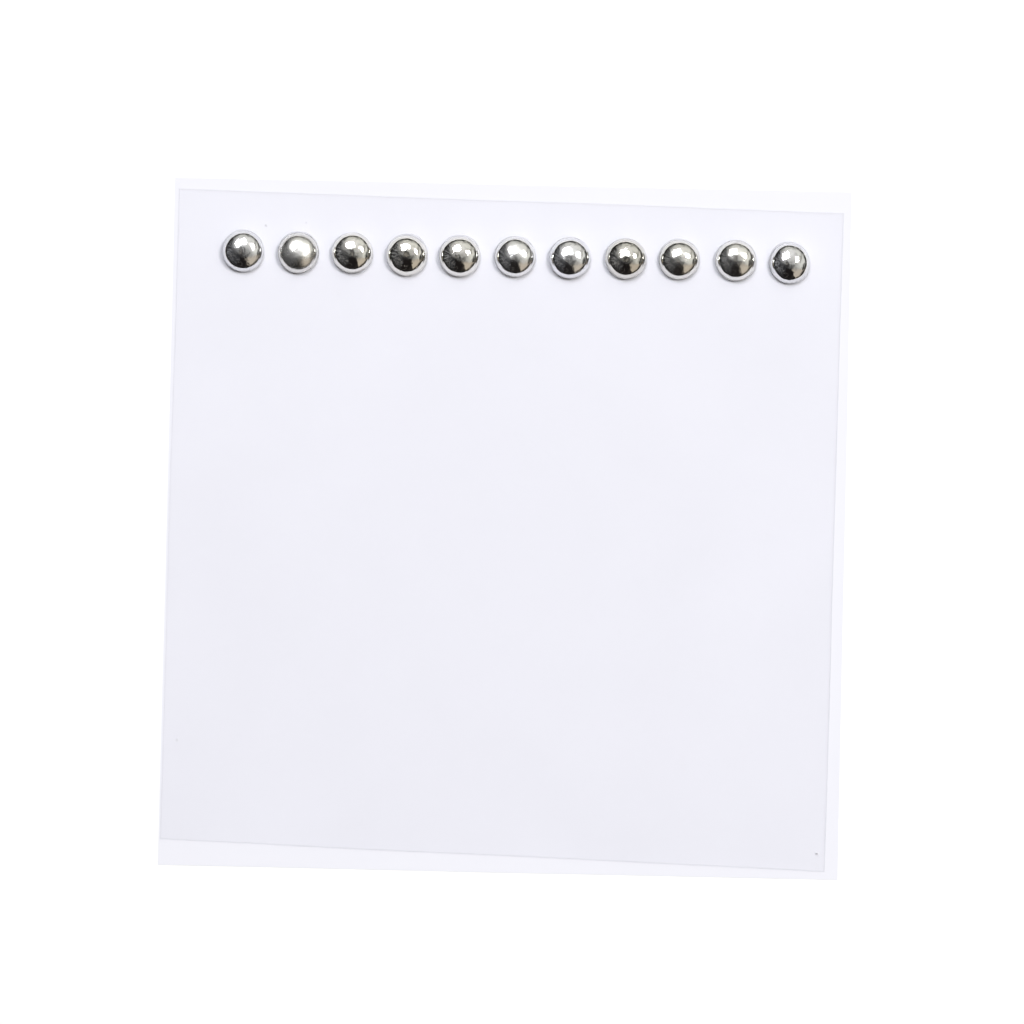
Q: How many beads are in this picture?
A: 11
